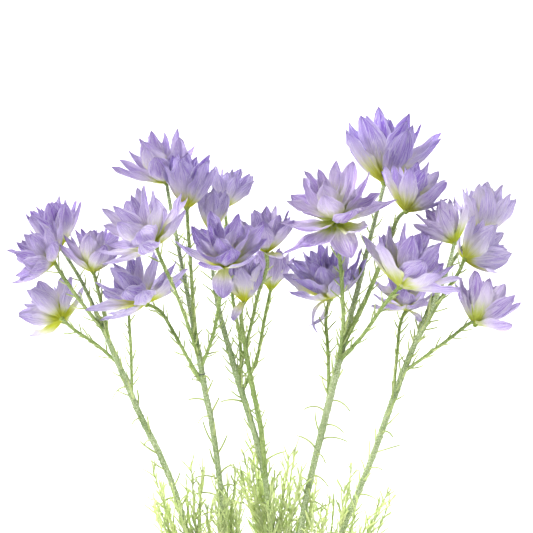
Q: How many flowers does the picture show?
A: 24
